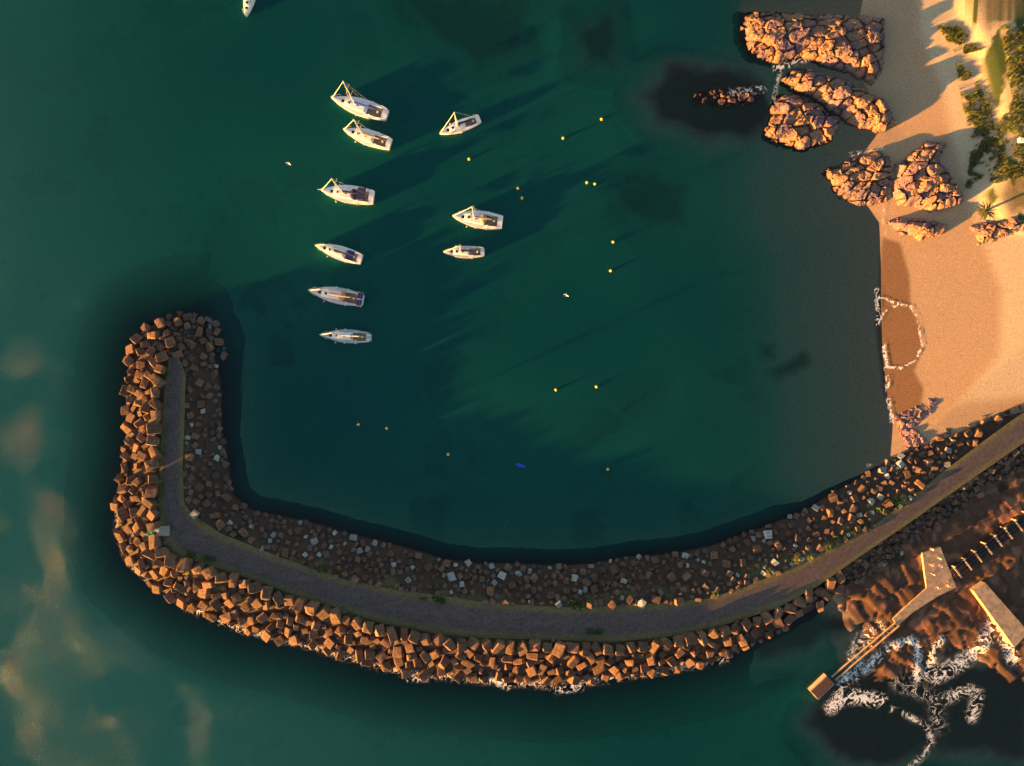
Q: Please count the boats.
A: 10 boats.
